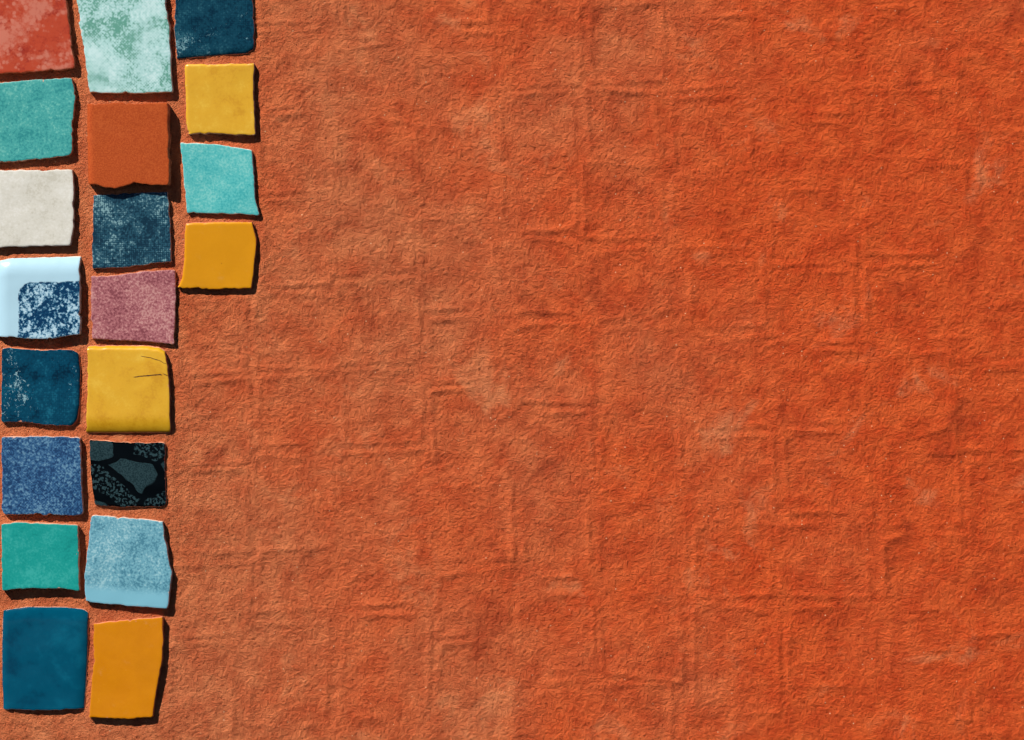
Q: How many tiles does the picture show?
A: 20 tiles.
